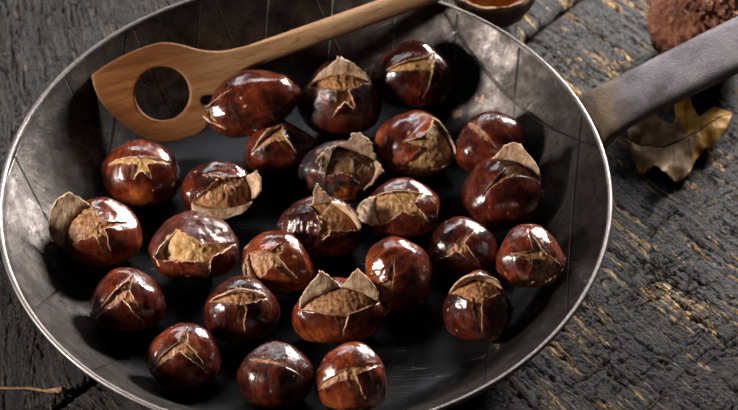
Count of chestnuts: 25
